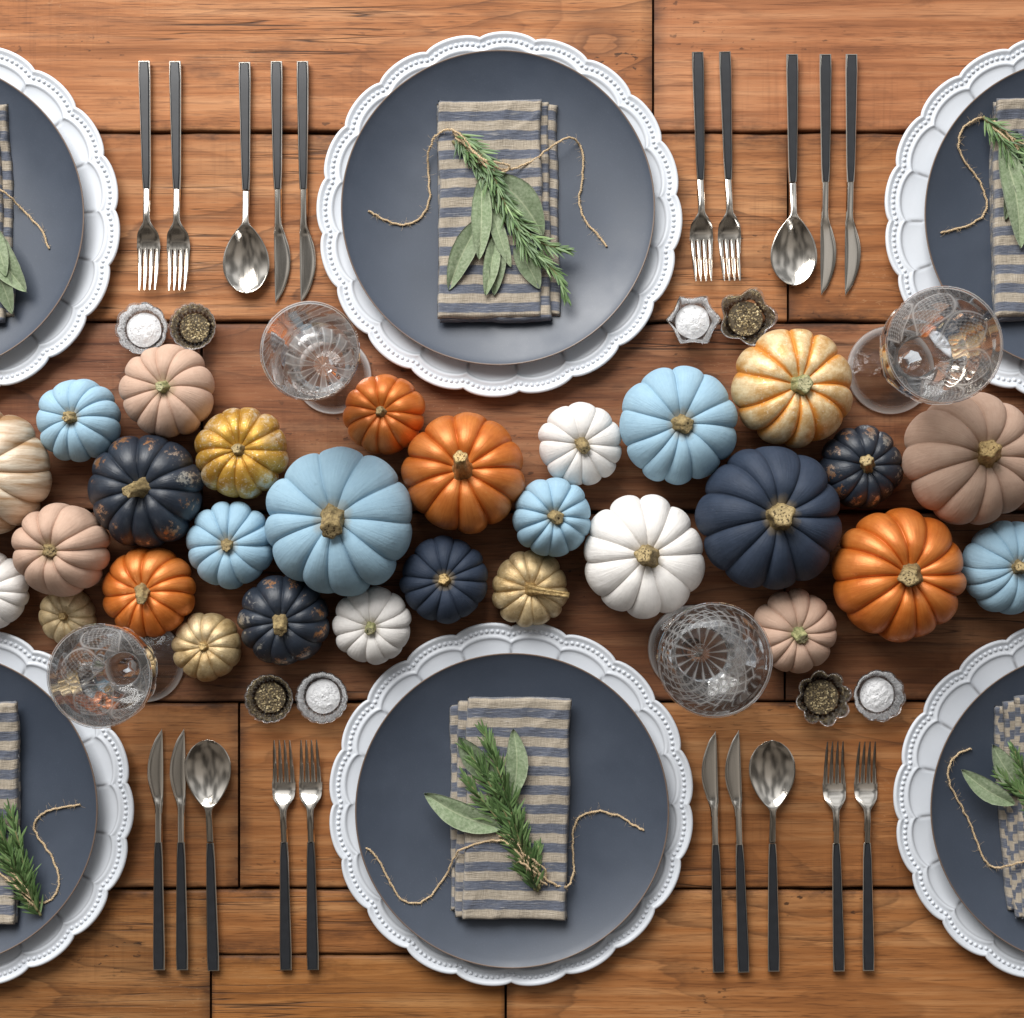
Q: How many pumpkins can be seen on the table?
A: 29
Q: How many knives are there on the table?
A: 8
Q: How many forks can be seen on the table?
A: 8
